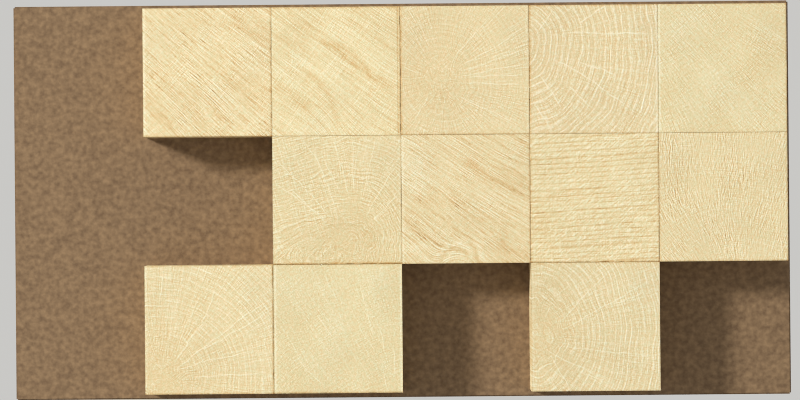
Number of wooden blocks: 12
